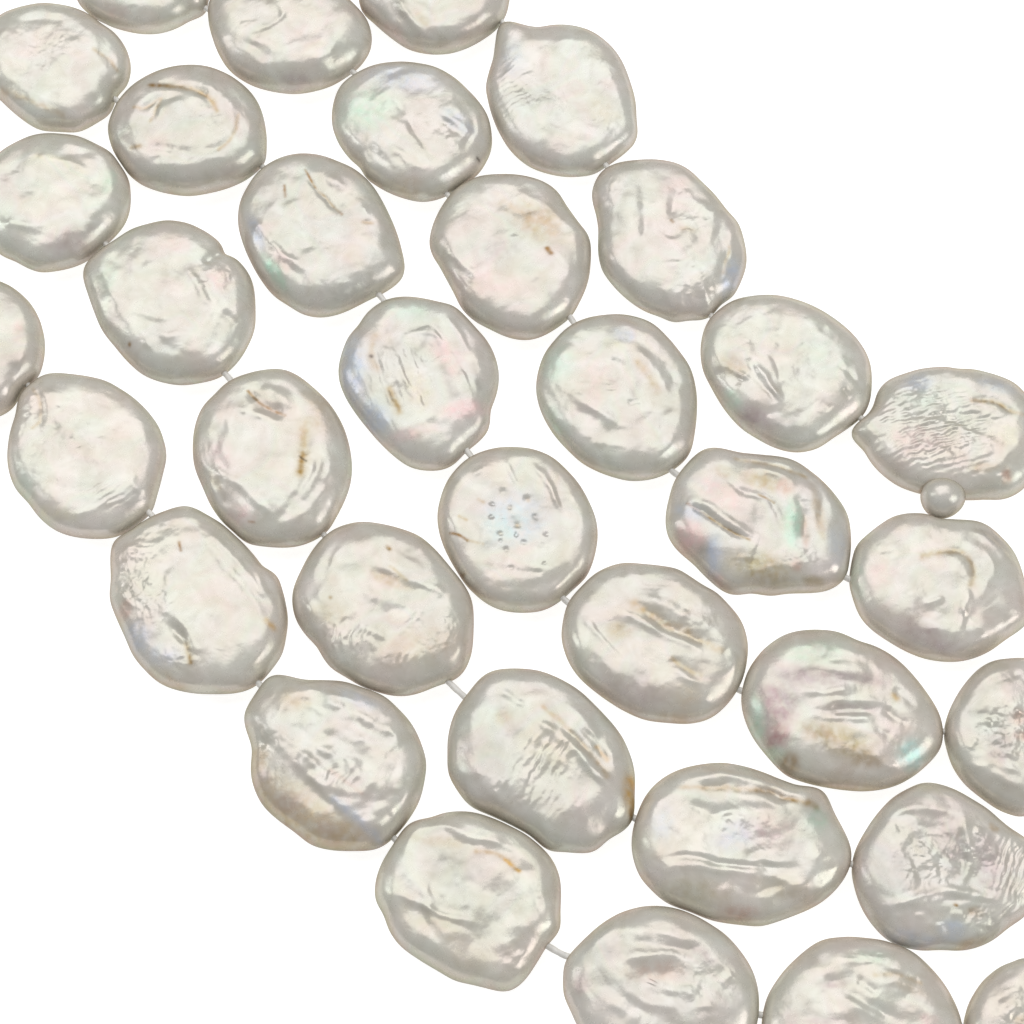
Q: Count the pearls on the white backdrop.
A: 35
